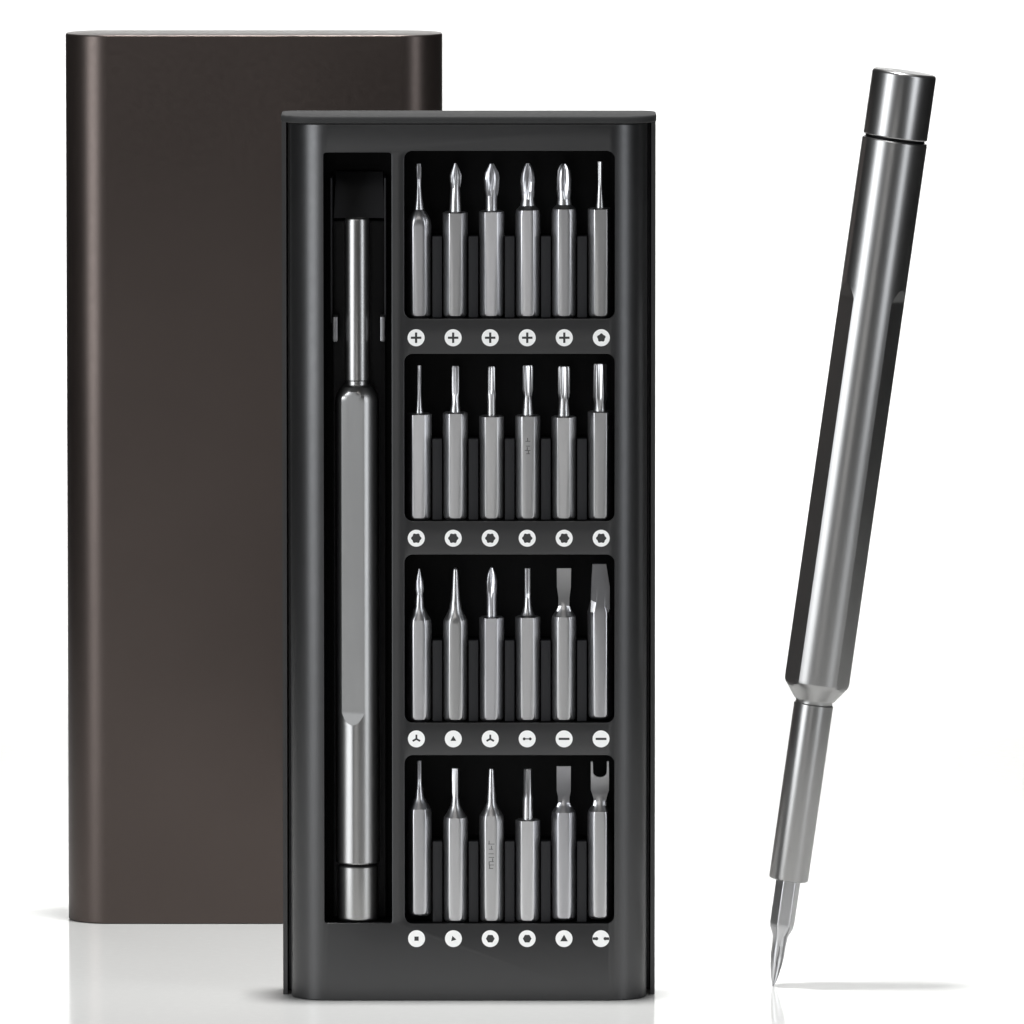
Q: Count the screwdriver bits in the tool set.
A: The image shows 25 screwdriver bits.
